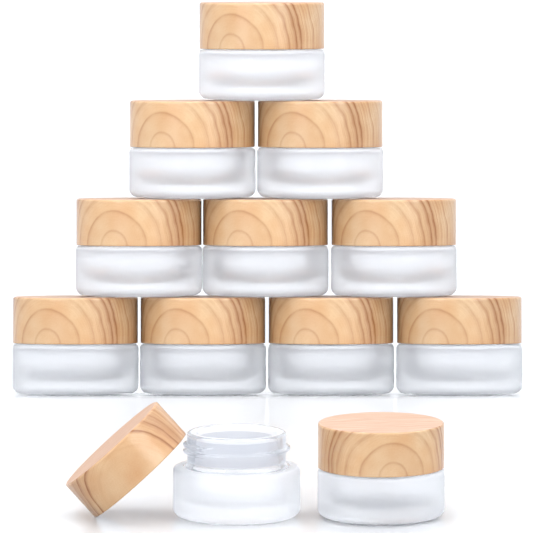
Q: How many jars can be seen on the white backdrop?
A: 12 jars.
